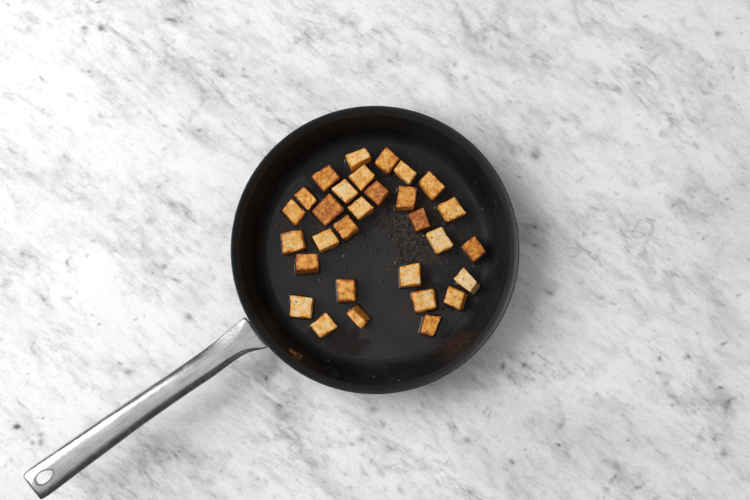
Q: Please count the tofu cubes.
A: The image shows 30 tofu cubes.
